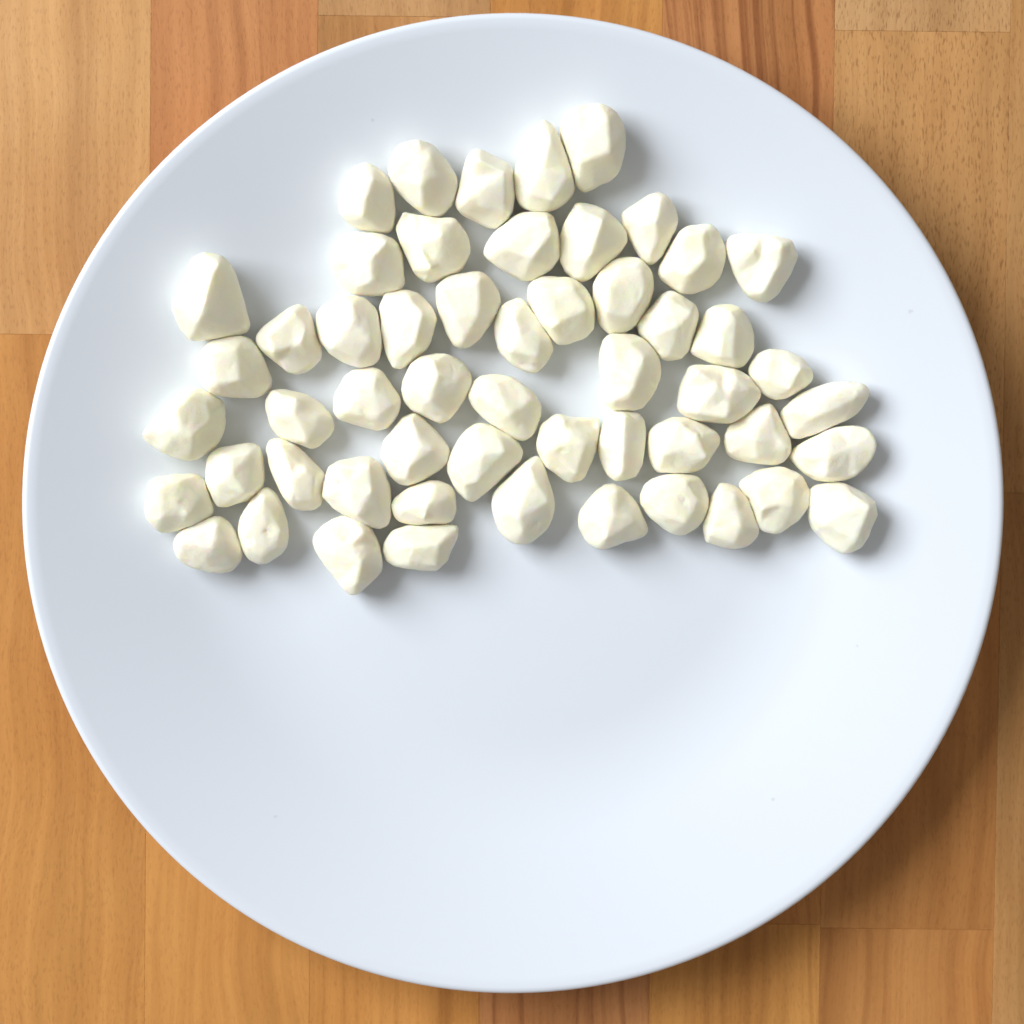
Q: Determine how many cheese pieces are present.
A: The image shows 54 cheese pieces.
